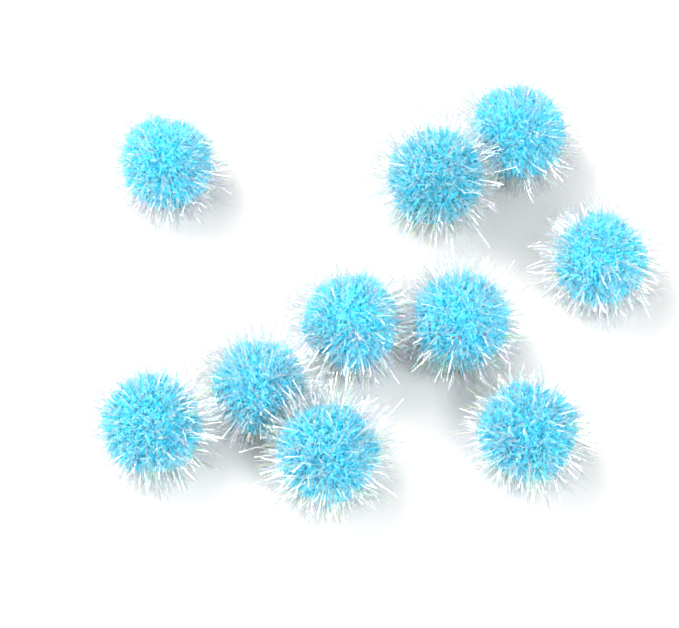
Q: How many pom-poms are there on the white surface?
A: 10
